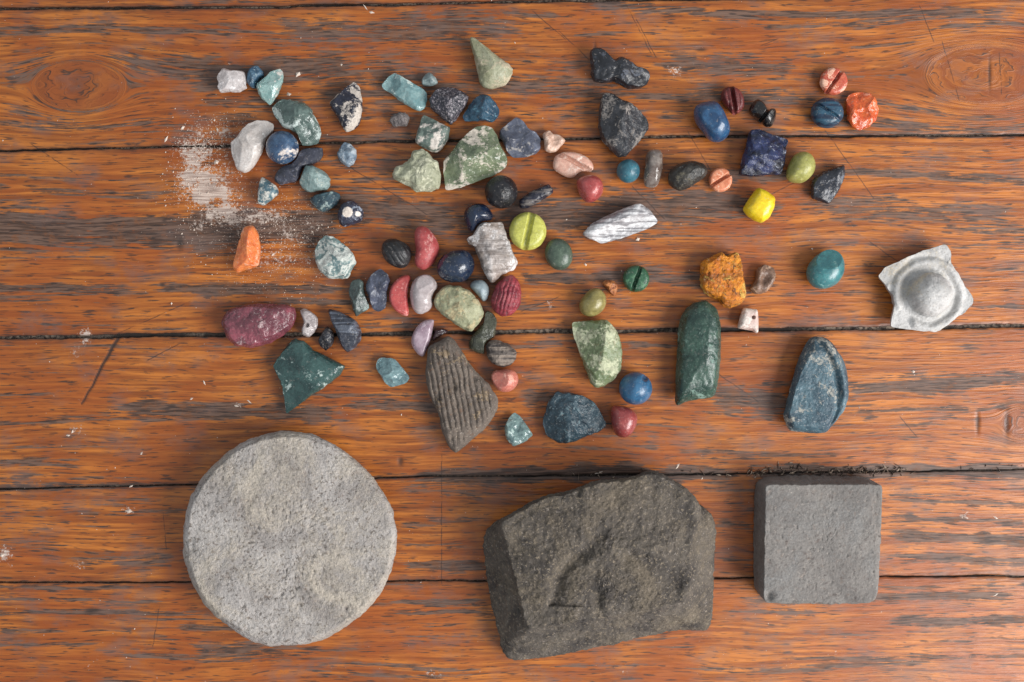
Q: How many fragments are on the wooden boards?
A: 54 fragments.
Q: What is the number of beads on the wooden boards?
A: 34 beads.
